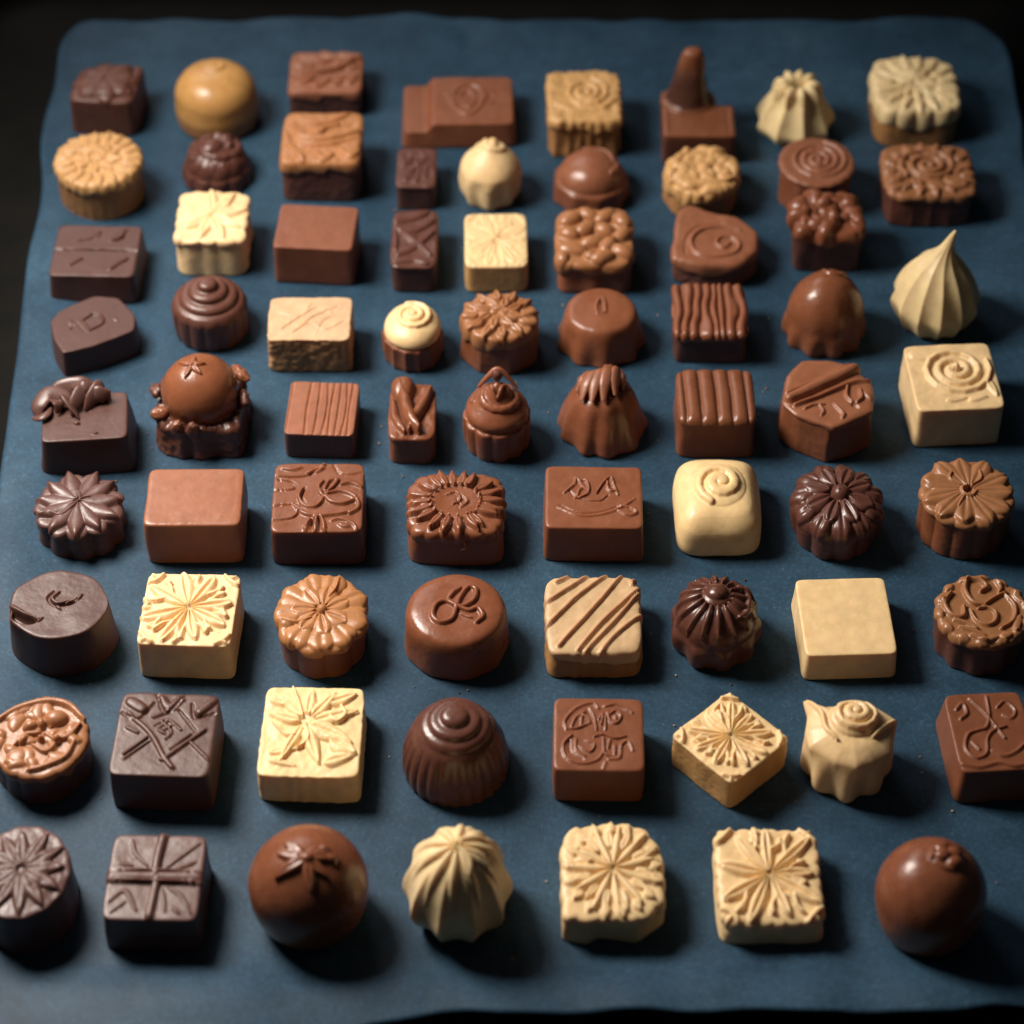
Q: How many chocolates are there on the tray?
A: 74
